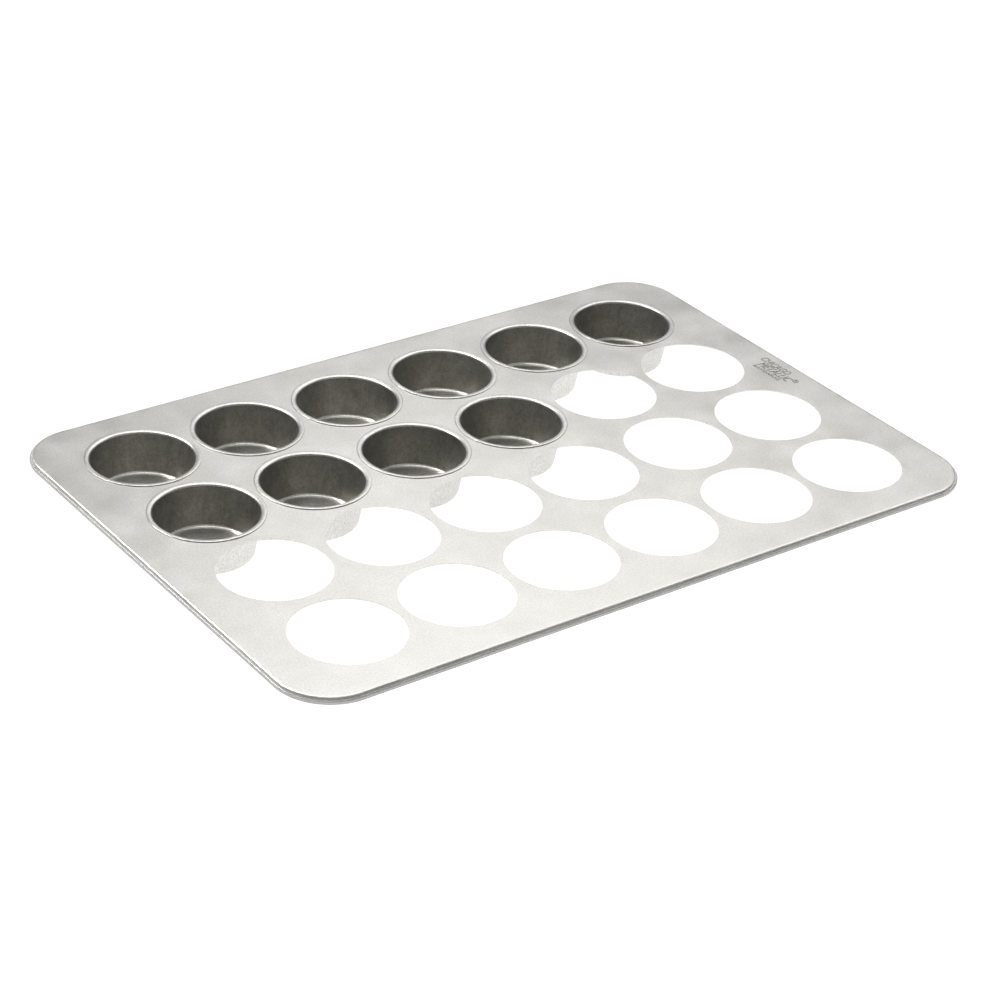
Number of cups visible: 10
